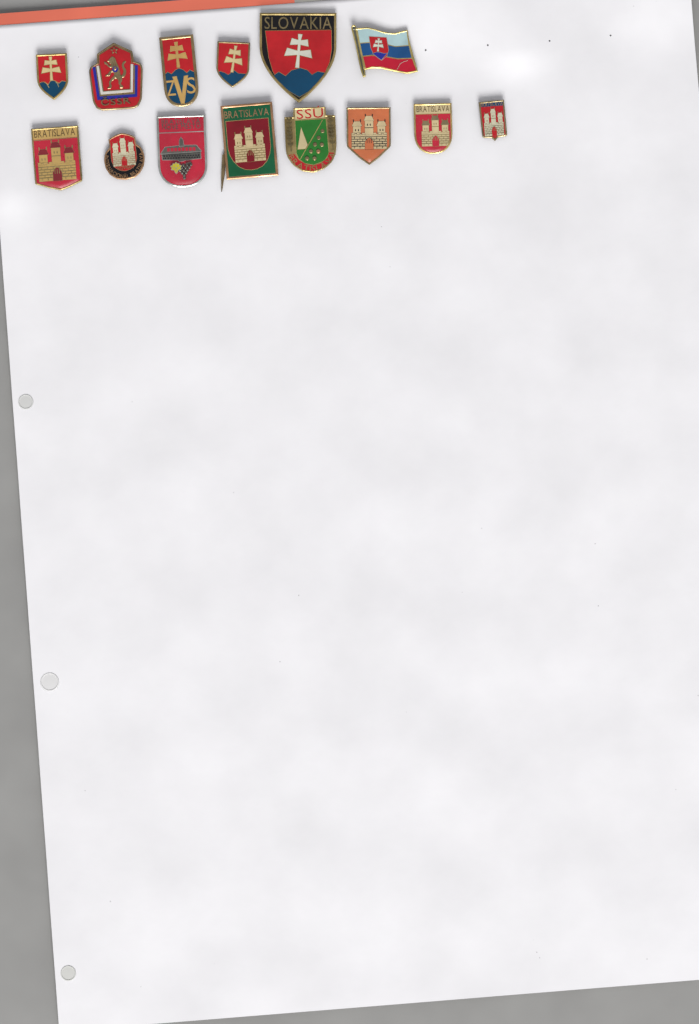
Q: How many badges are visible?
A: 14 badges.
